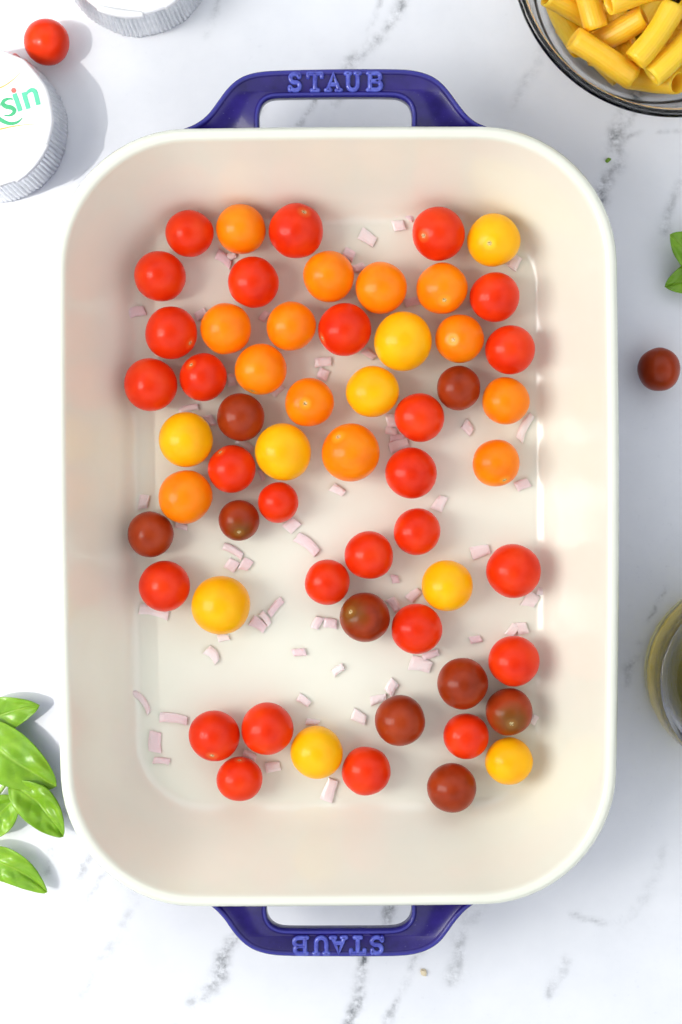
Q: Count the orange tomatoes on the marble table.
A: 13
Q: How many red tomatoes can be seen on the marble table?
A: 28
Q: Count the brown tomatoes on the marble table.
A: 10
